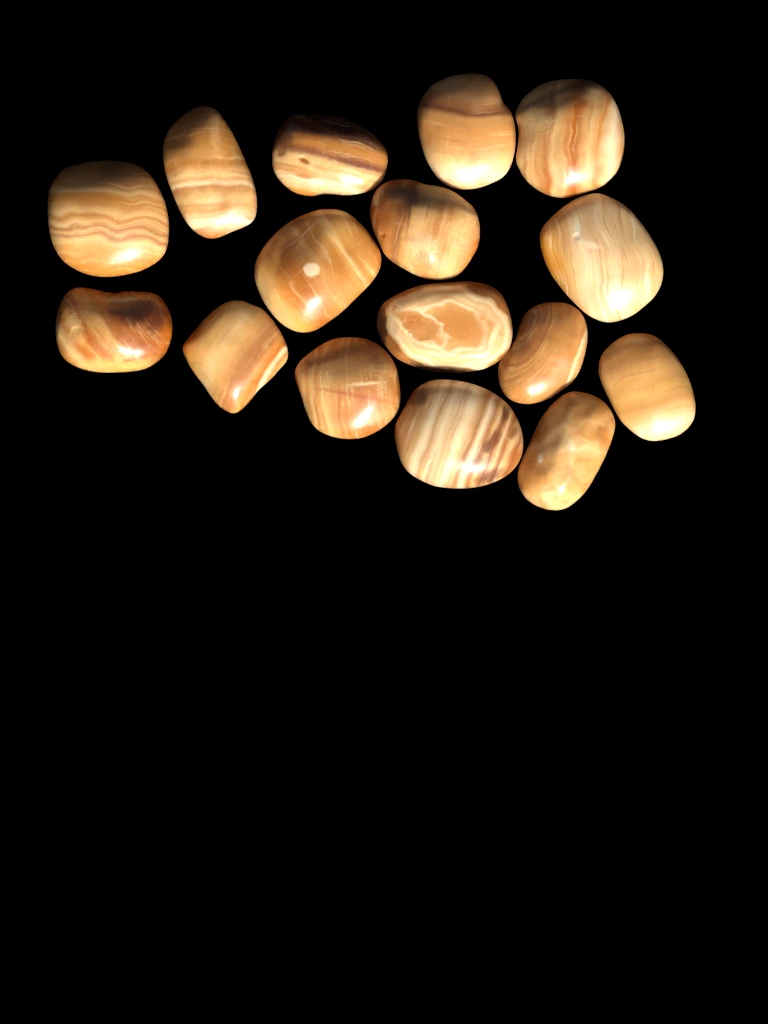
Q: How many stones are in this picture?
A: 16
